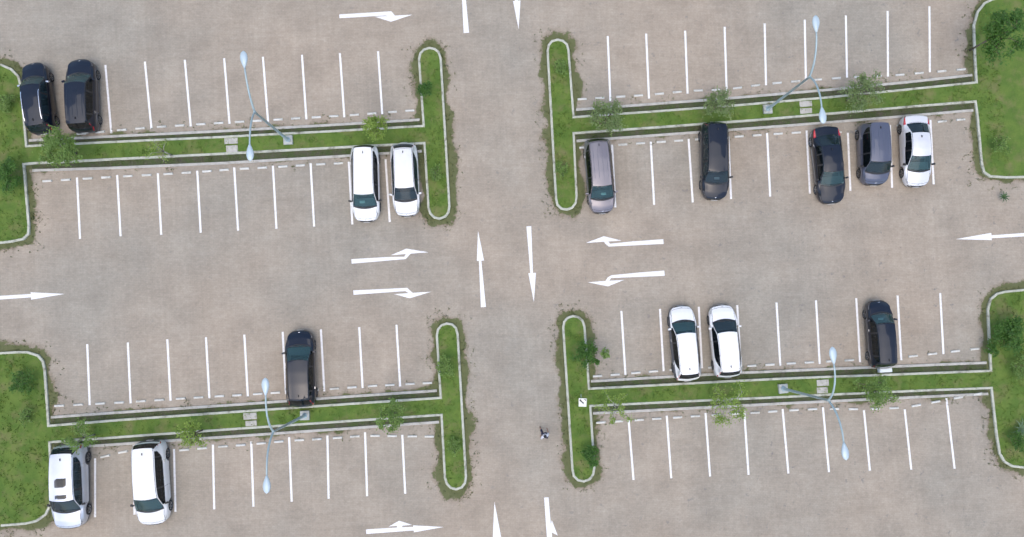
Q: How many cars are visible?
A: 15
